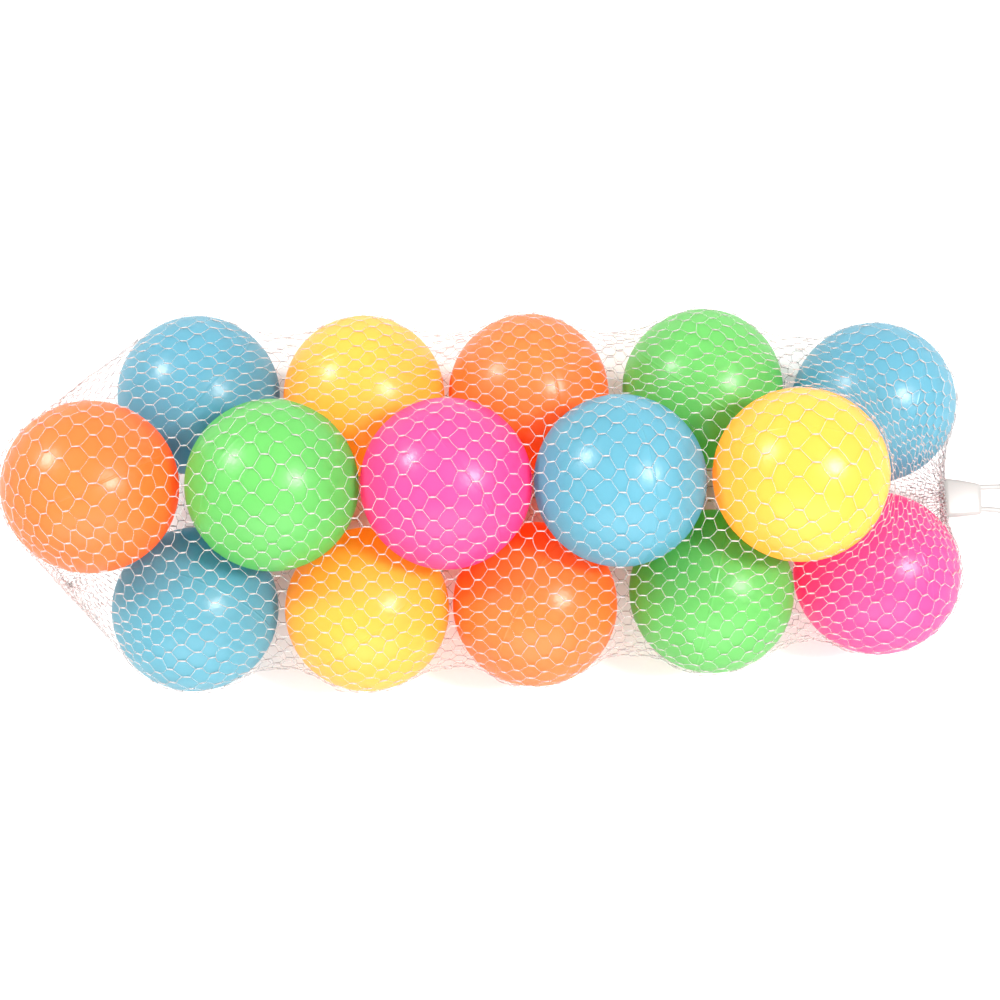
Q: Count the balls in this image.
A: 15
